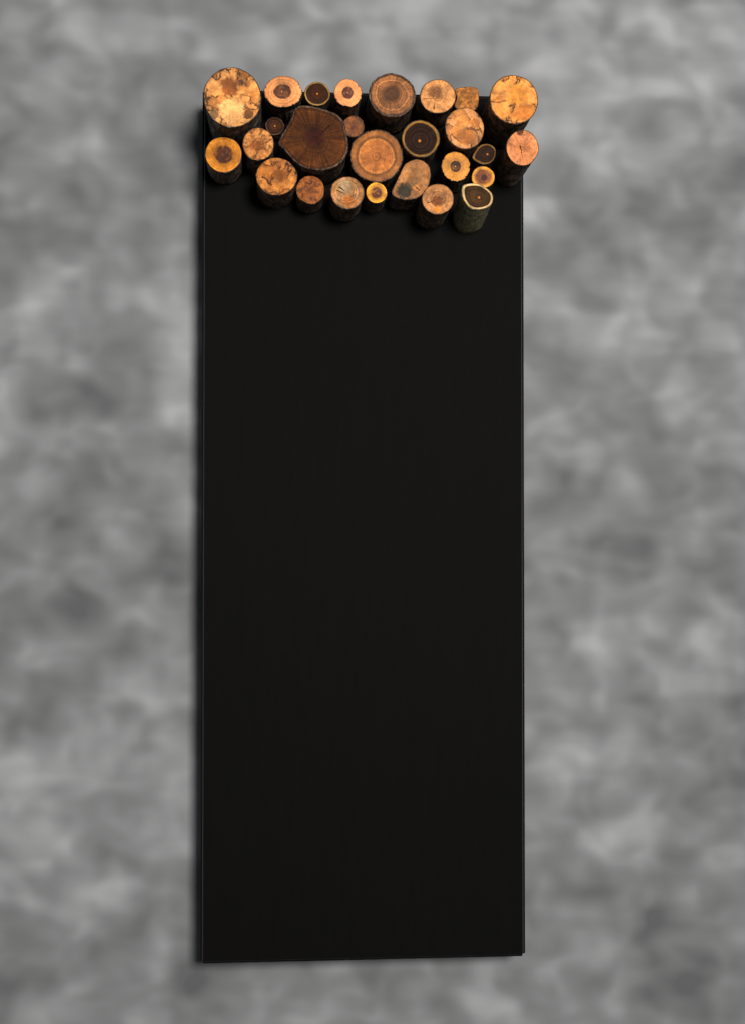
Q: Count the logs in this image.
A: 27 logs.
